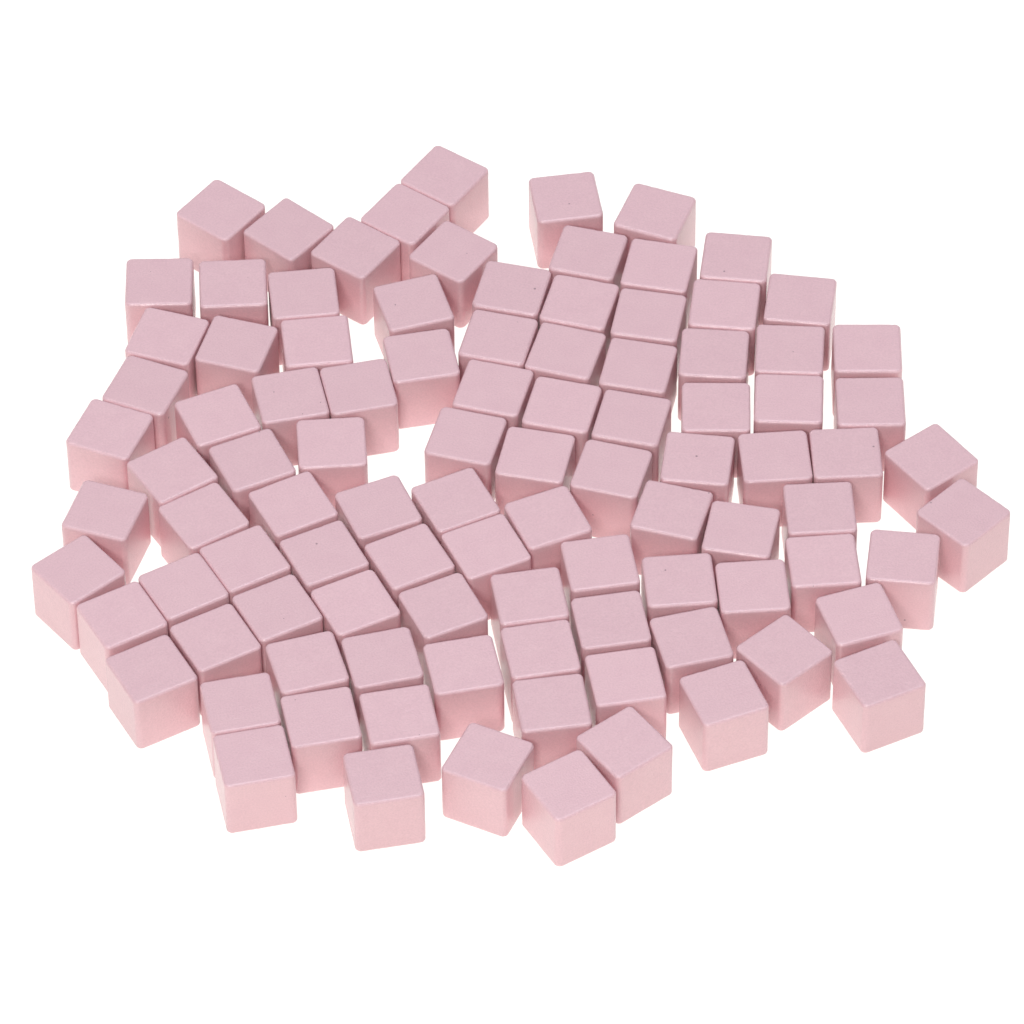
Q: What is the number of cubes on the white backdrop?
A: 99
